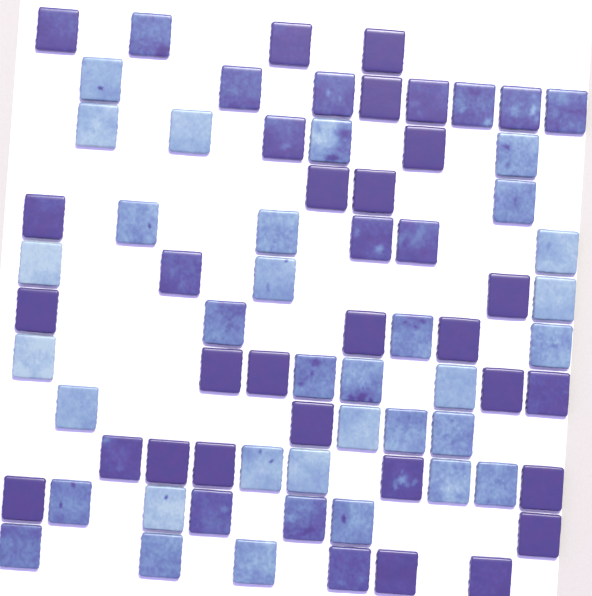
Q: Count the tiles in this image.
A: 73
